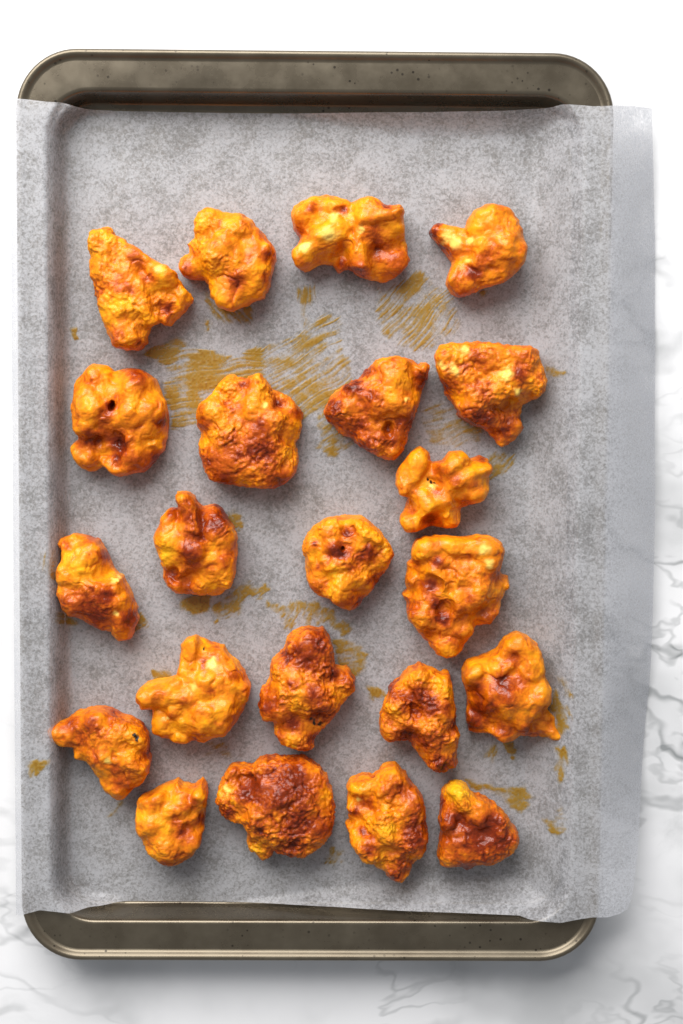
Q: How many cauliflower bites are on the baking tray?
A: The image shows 22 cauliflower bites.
